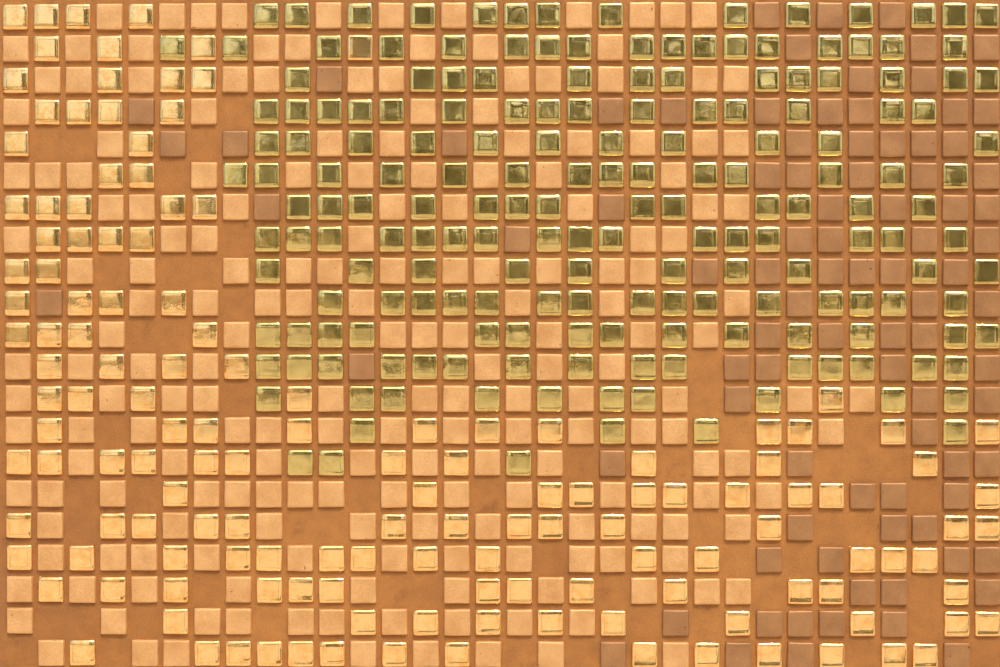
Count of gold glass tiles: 144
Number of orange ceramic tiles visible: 198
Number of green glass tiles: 184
